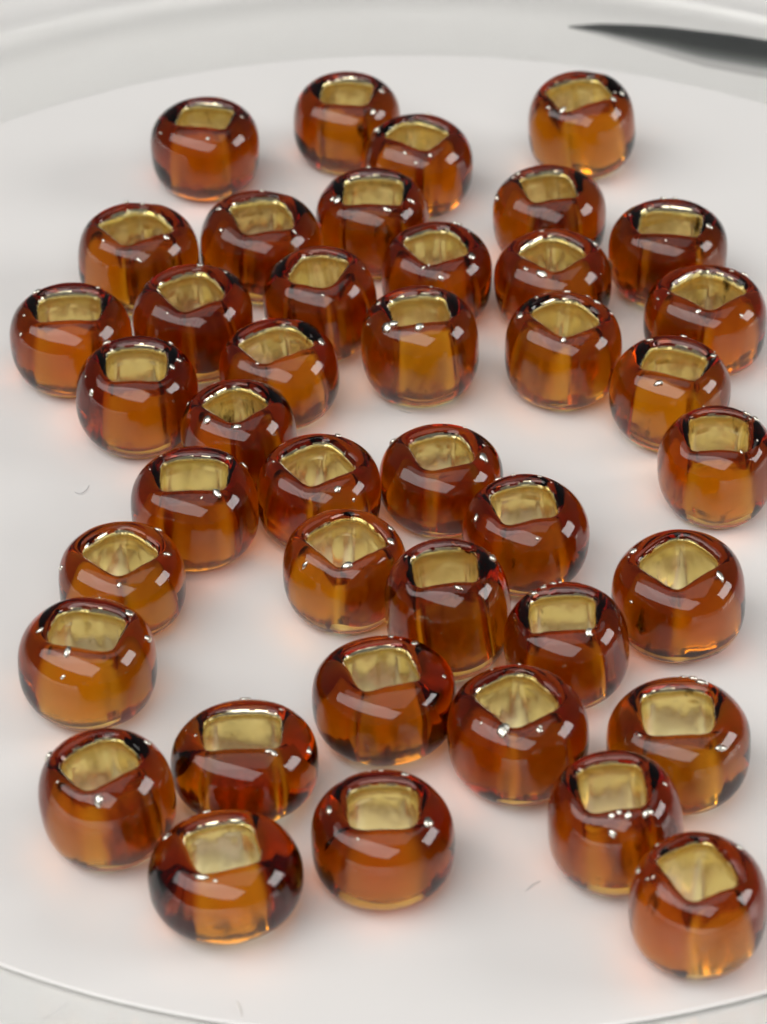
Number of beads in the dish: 41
